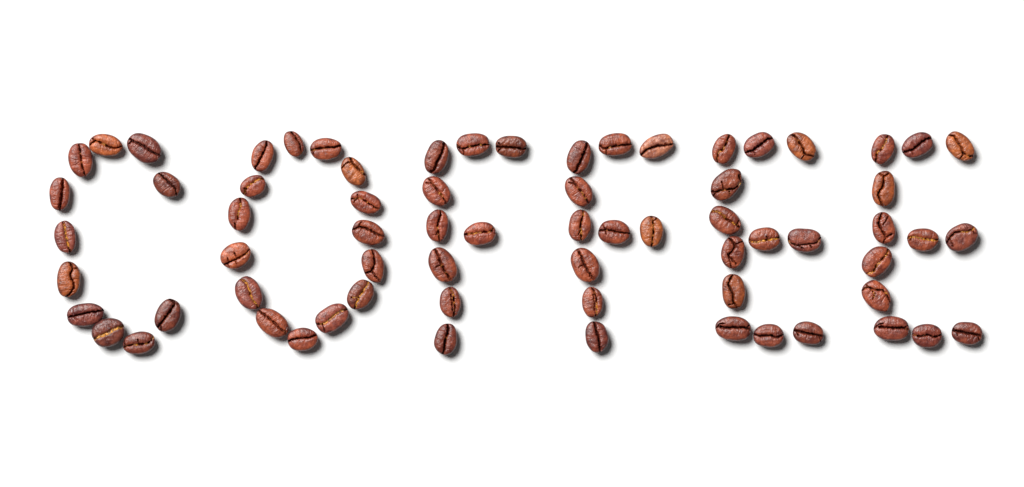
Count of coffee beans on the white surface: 69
